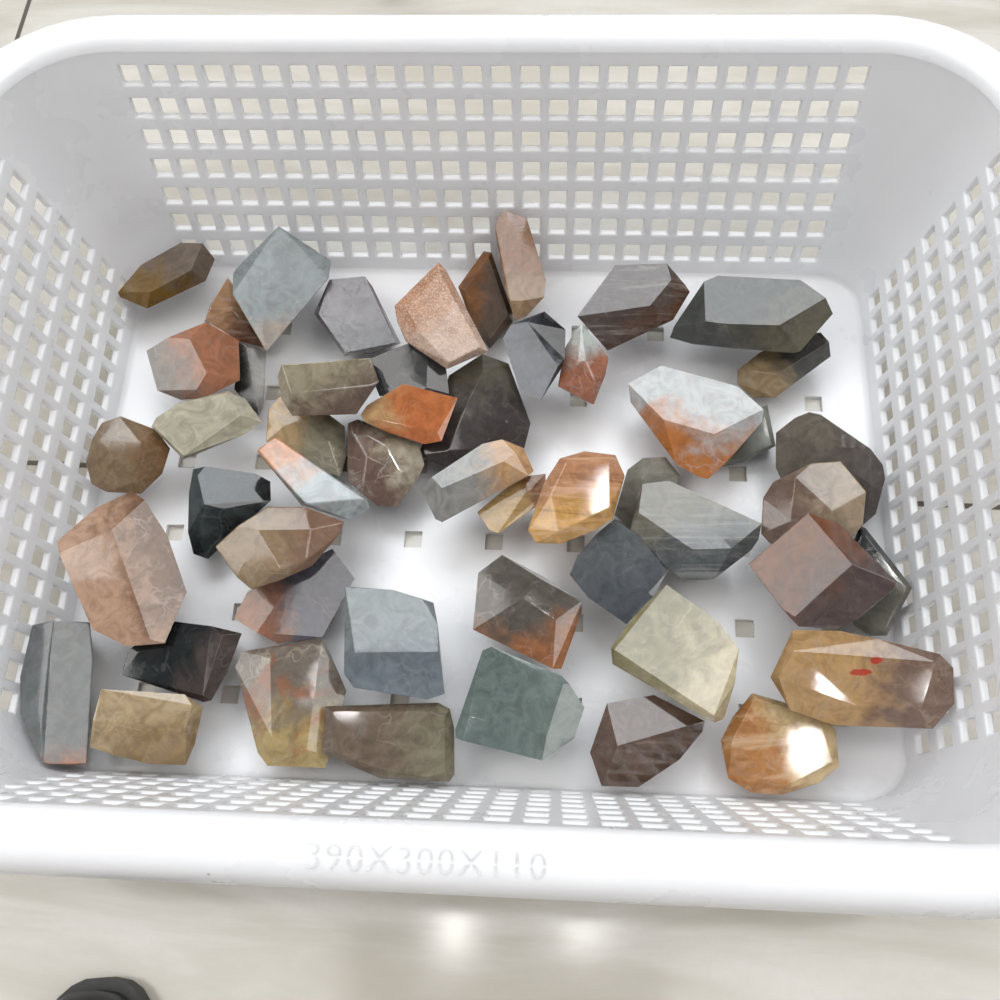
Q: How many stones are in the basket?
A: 51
